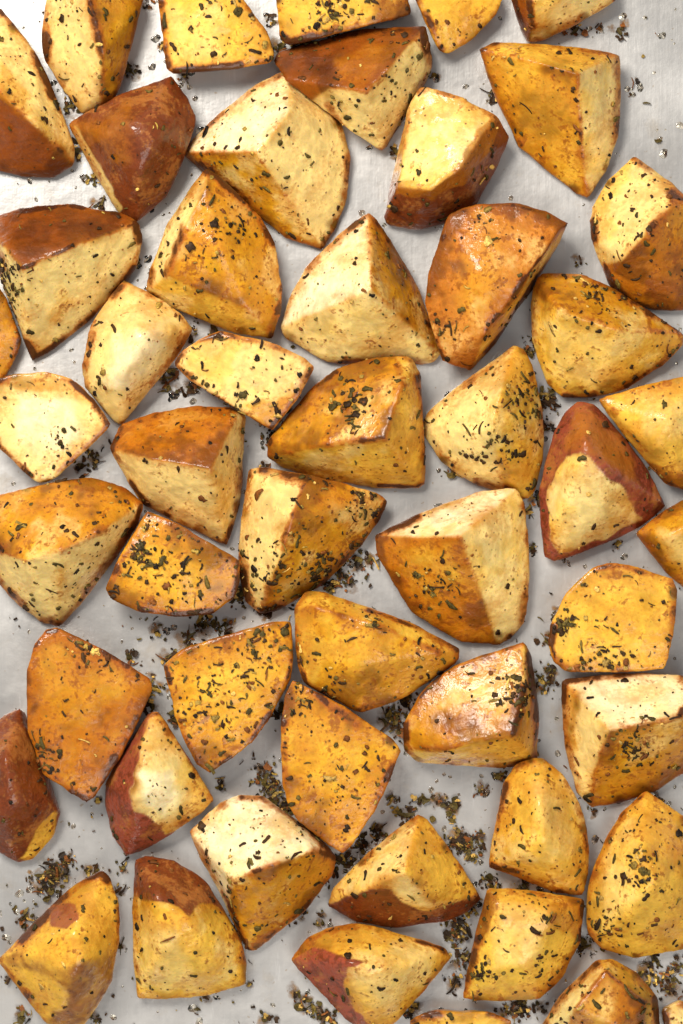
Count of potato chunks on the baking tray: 51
